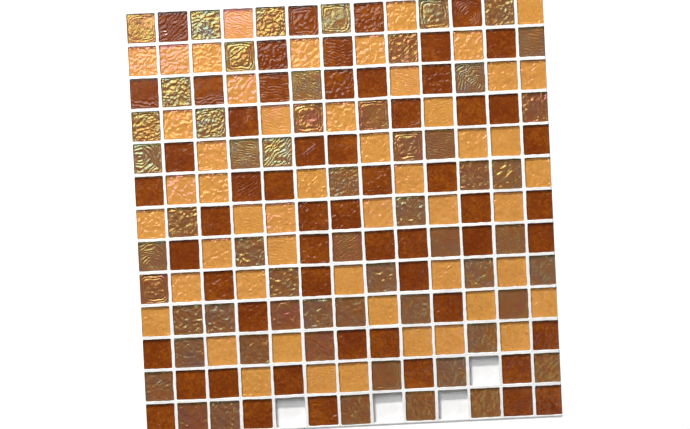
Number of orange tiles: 51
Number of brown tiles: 57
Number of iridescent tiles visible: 57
